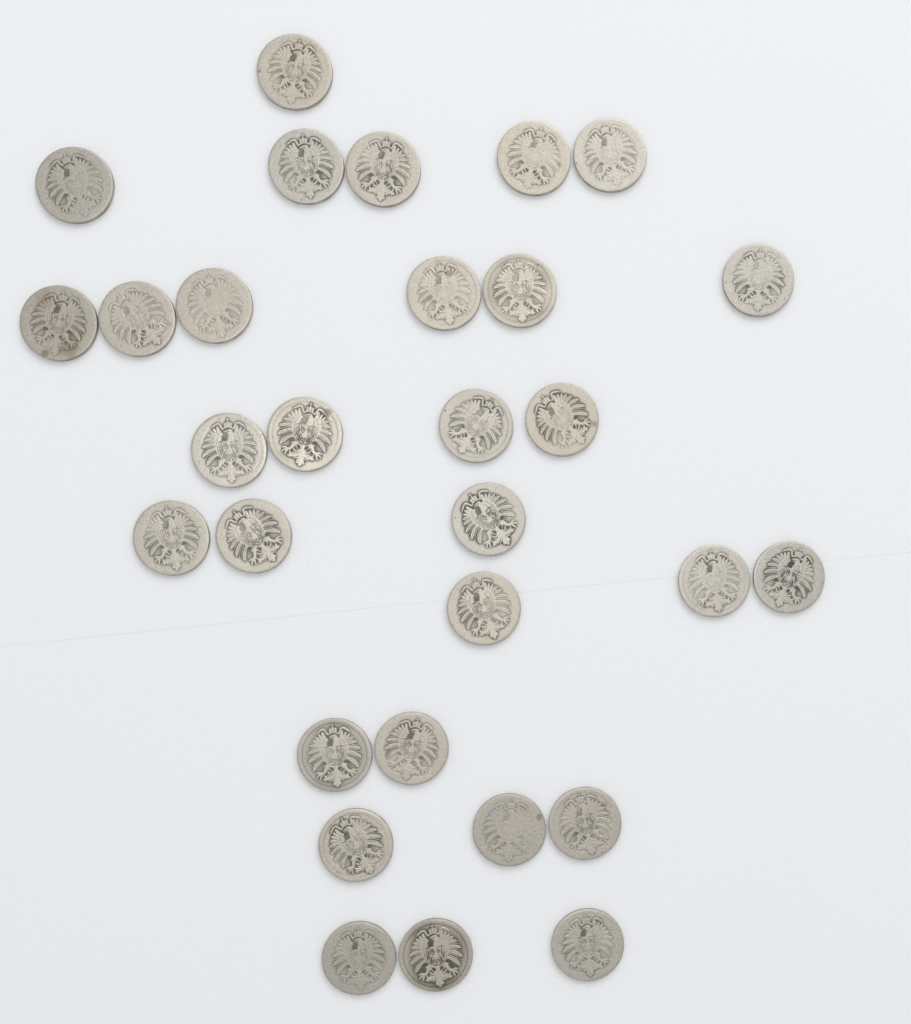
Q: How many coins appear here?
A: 30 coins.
